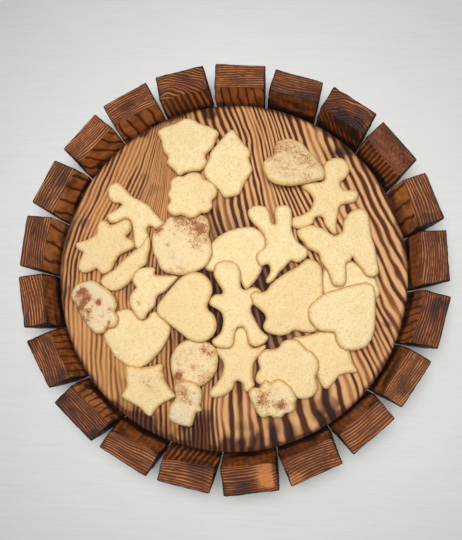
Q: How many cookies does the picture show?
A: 27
